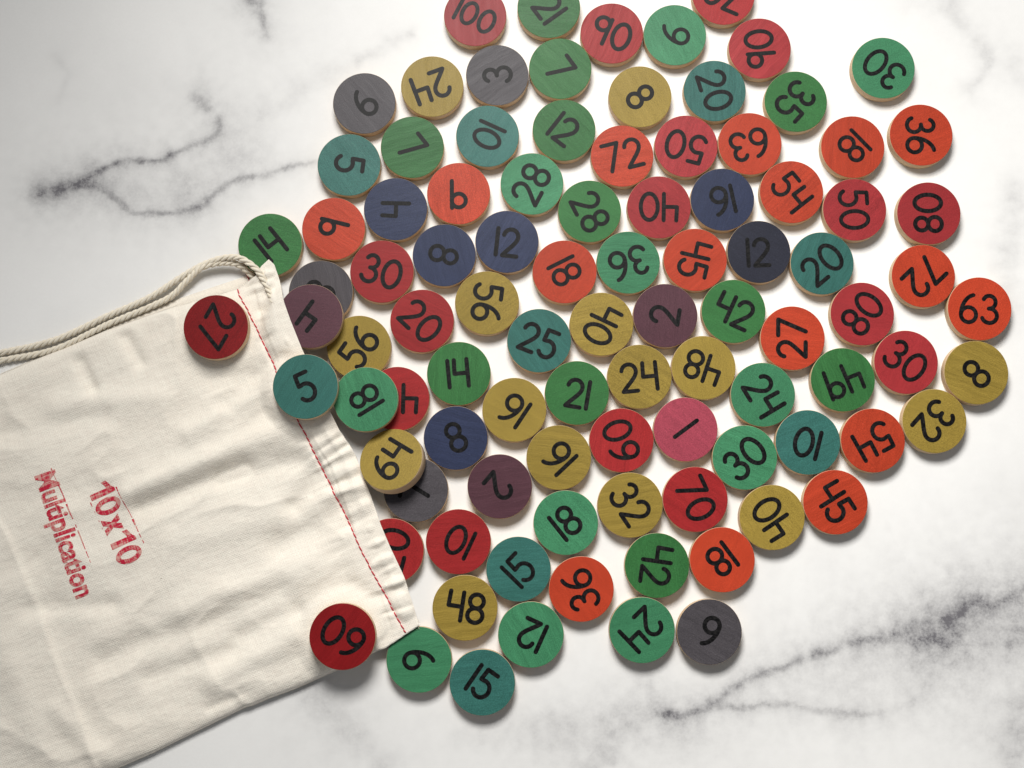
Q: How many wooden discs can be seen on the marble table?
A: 97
